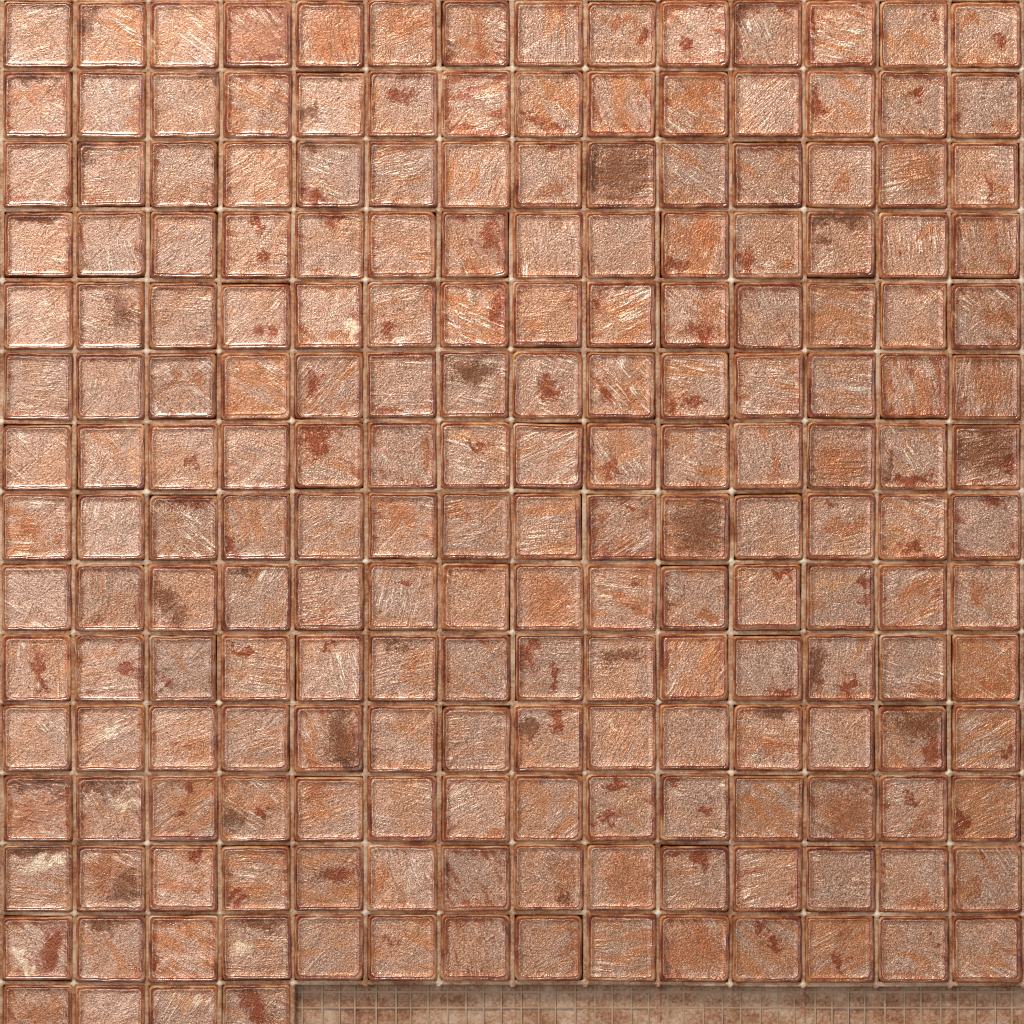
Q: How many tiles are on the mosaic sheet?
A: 200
